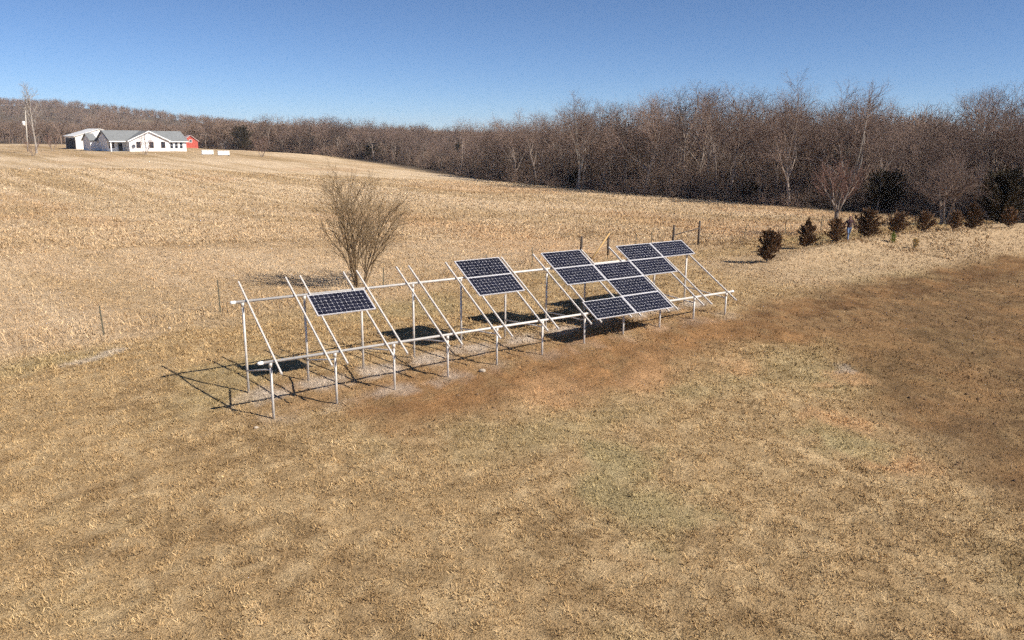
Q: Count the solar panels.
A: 12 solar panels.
